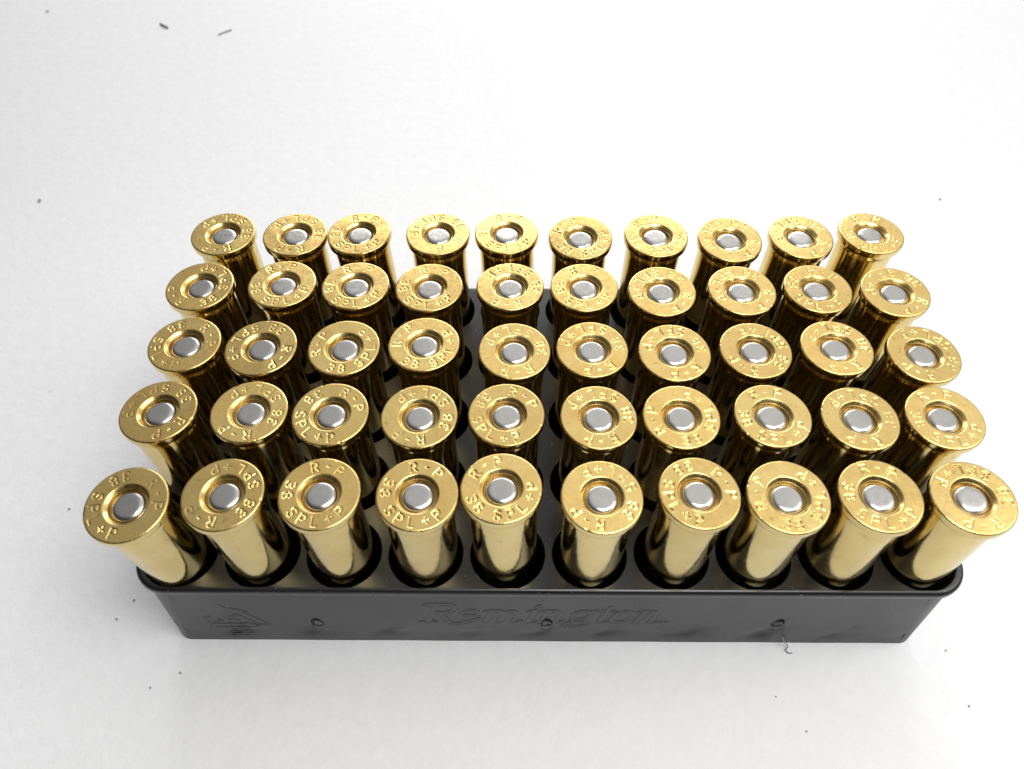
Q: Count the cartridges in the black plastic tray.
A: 50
